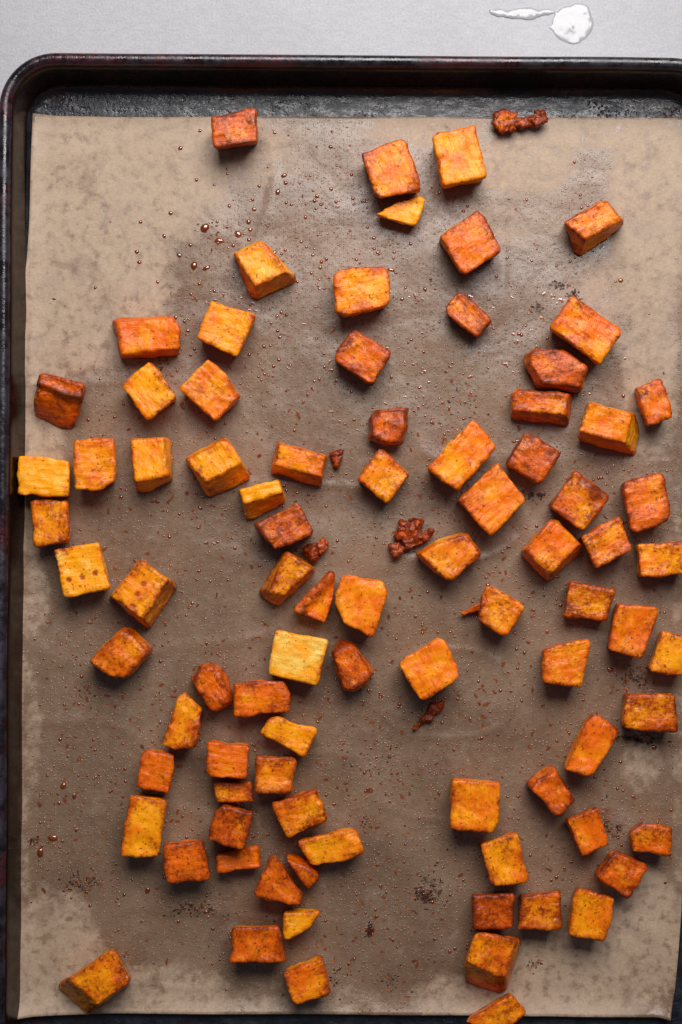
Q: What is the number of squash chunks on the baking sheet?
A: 86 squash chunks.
